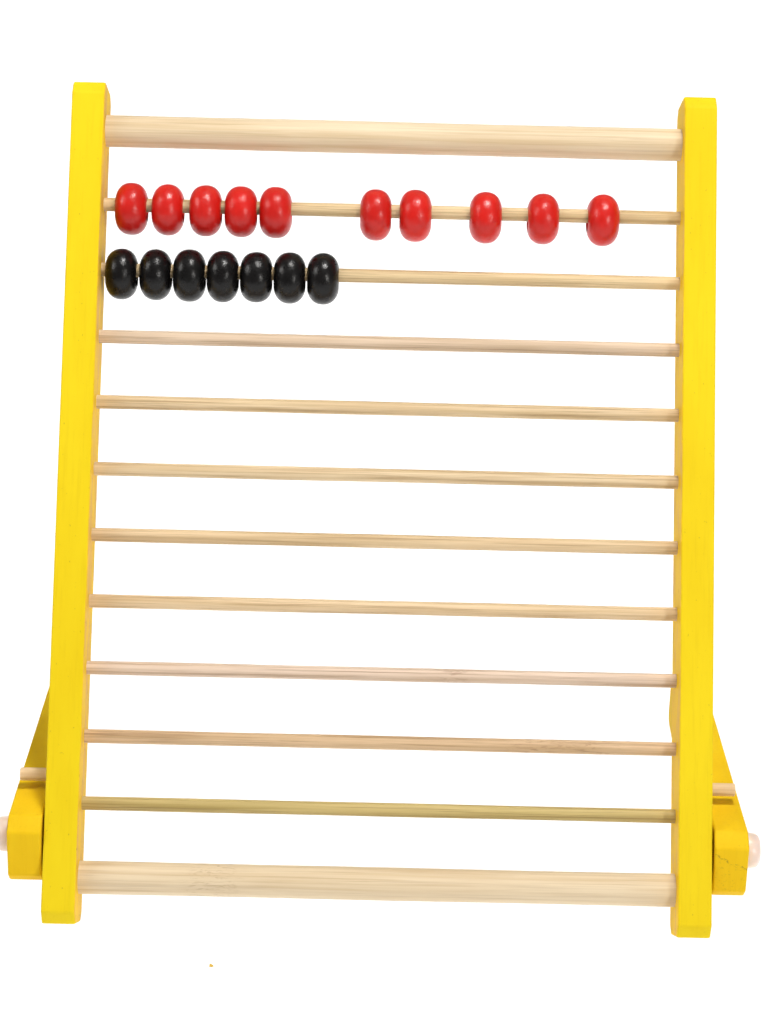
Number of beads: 17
